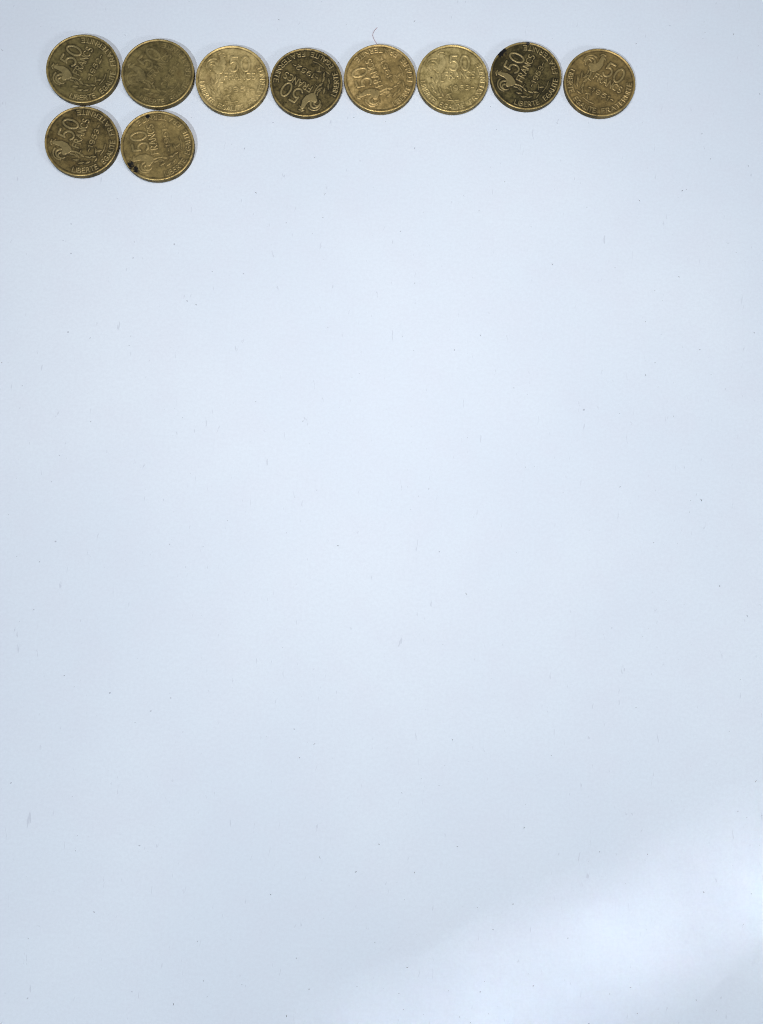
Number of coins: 10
